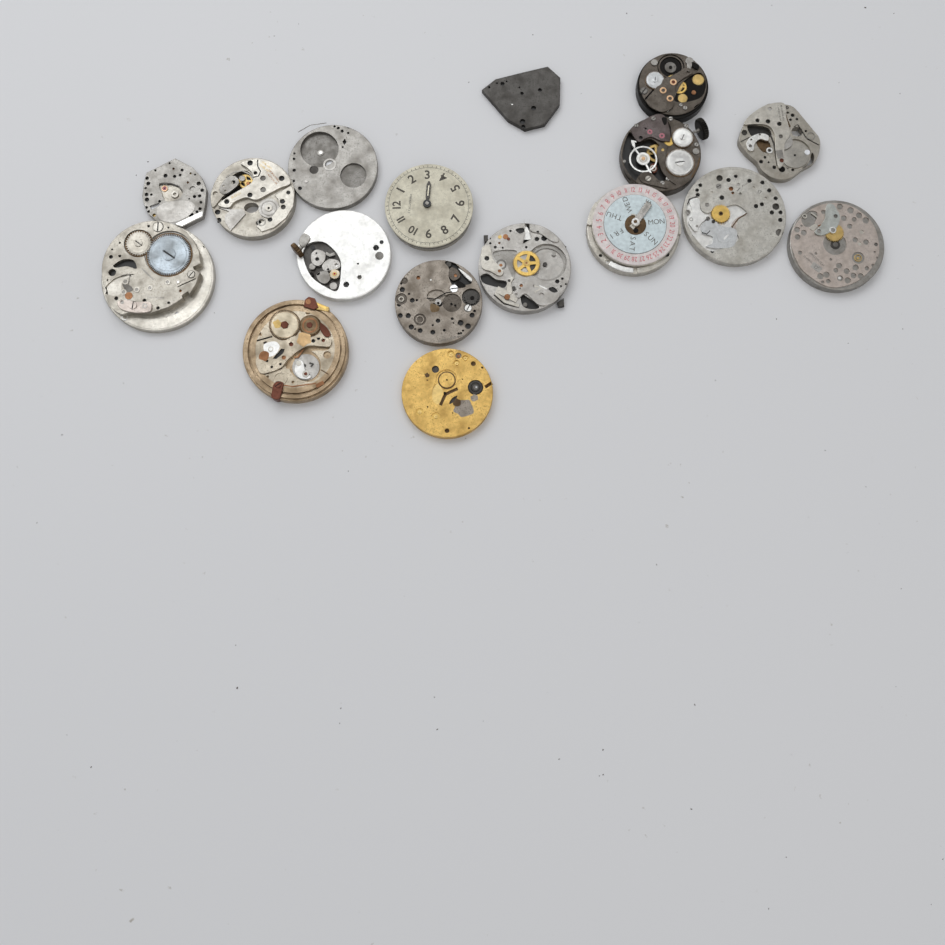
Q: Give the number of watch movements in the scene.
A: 17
